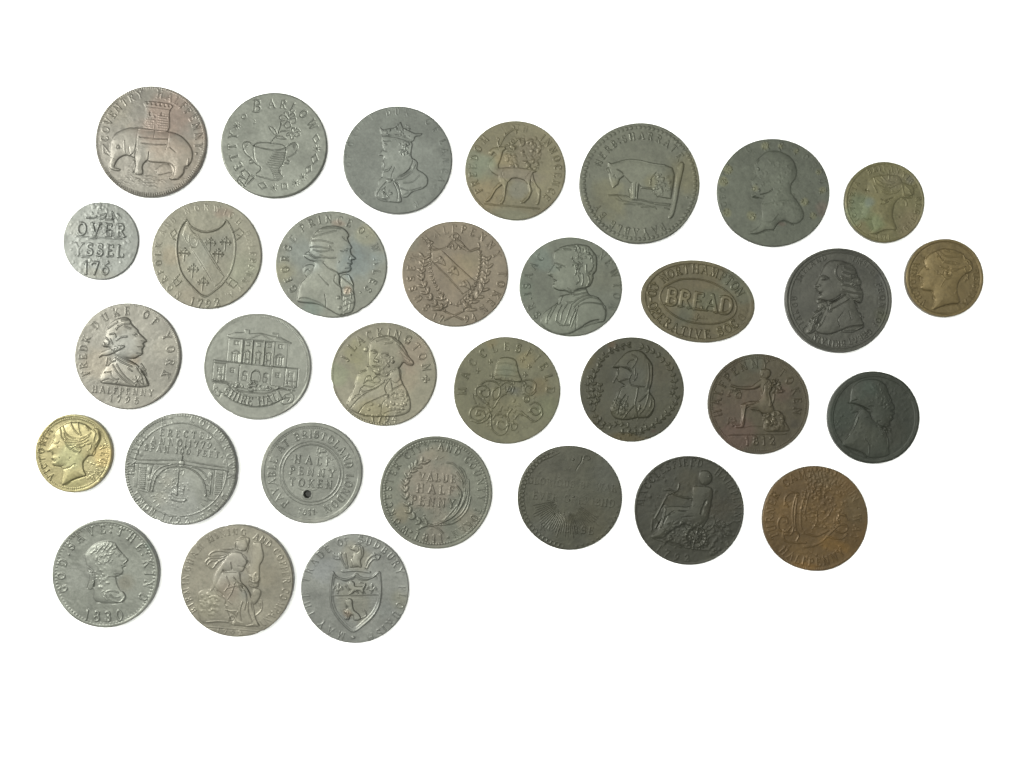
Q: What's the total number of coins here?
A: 32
